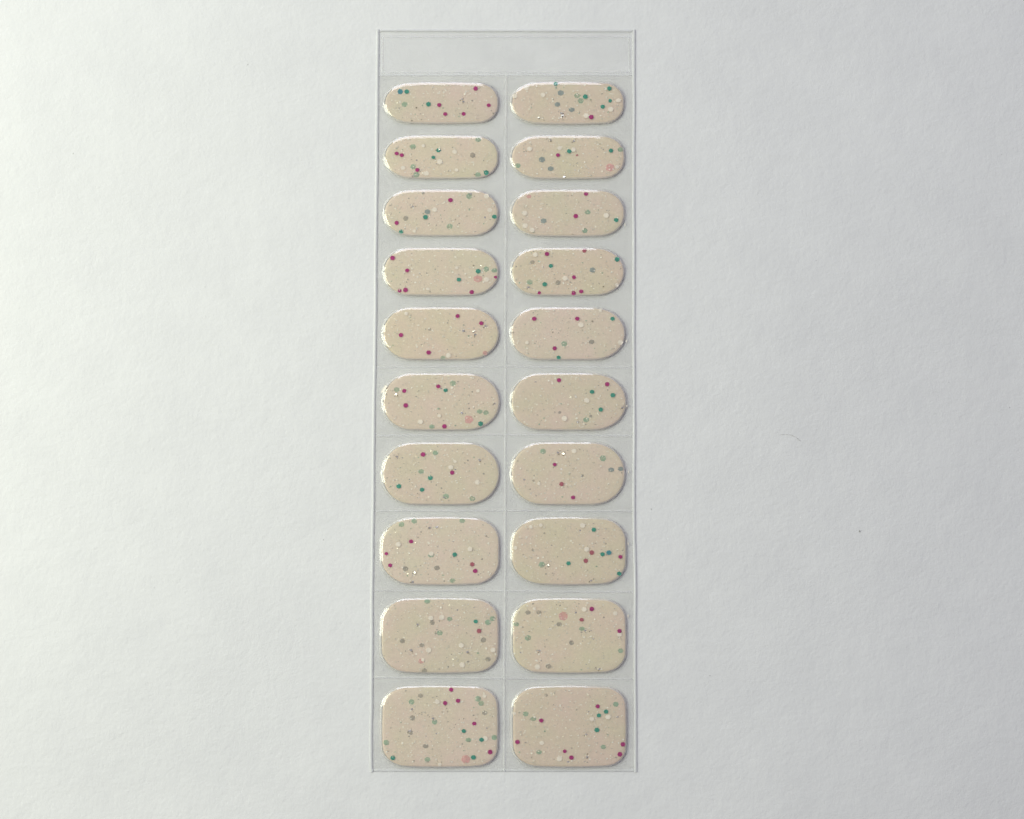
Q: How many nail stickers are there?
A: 20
